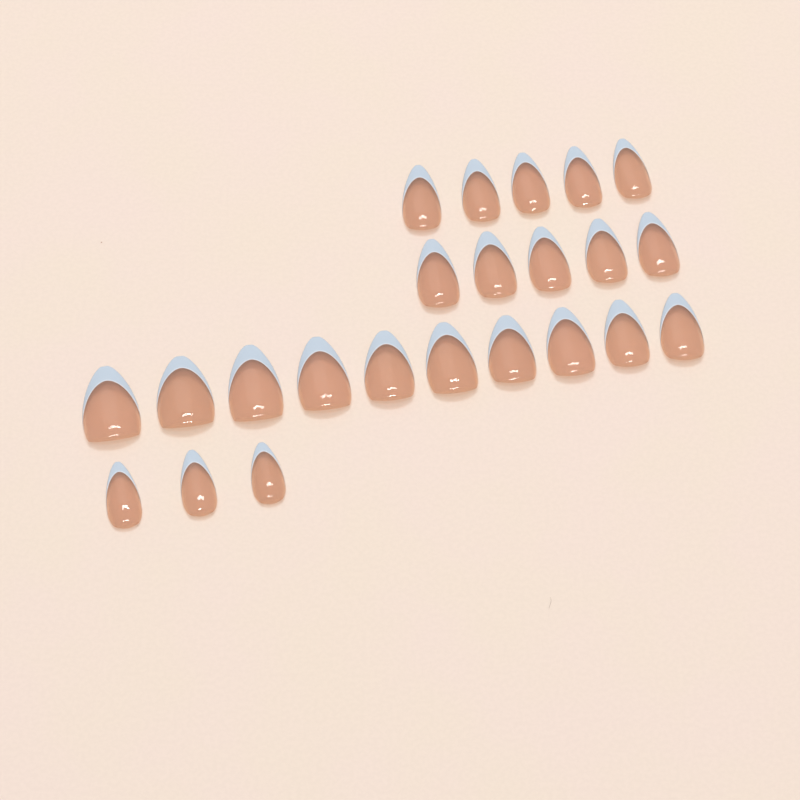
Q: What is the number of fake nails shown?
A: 23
